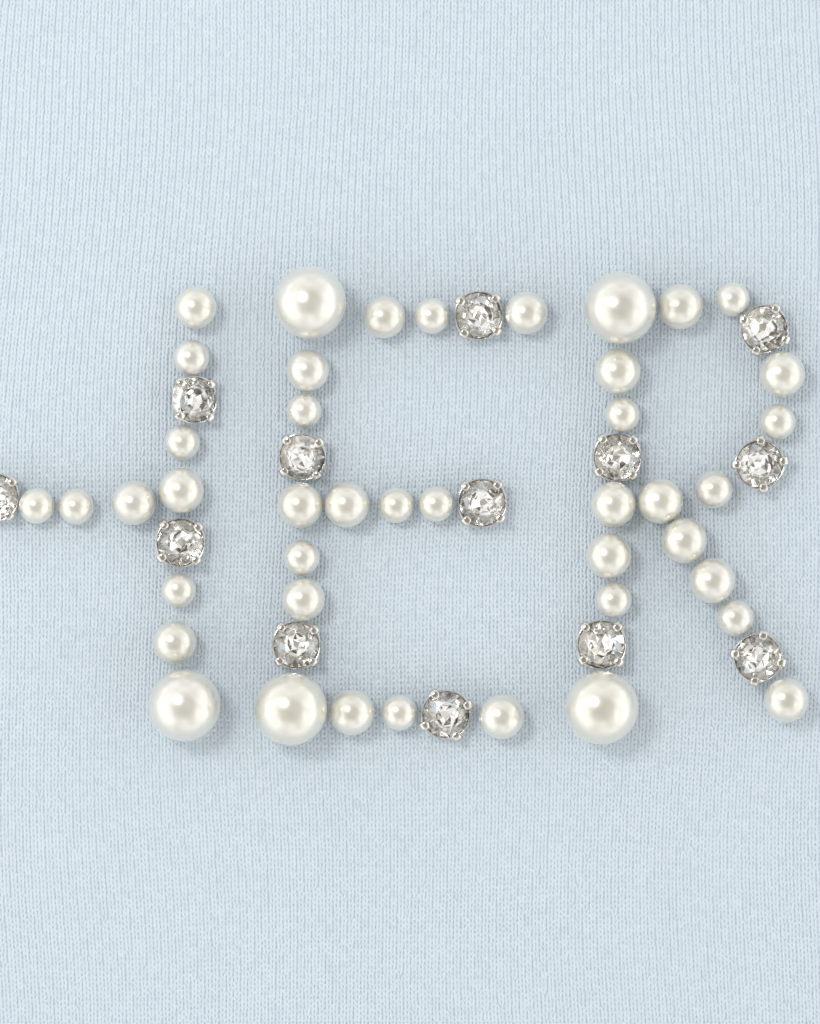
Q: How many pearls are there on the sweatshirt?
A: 43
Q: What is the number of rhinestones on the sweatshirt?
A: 13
